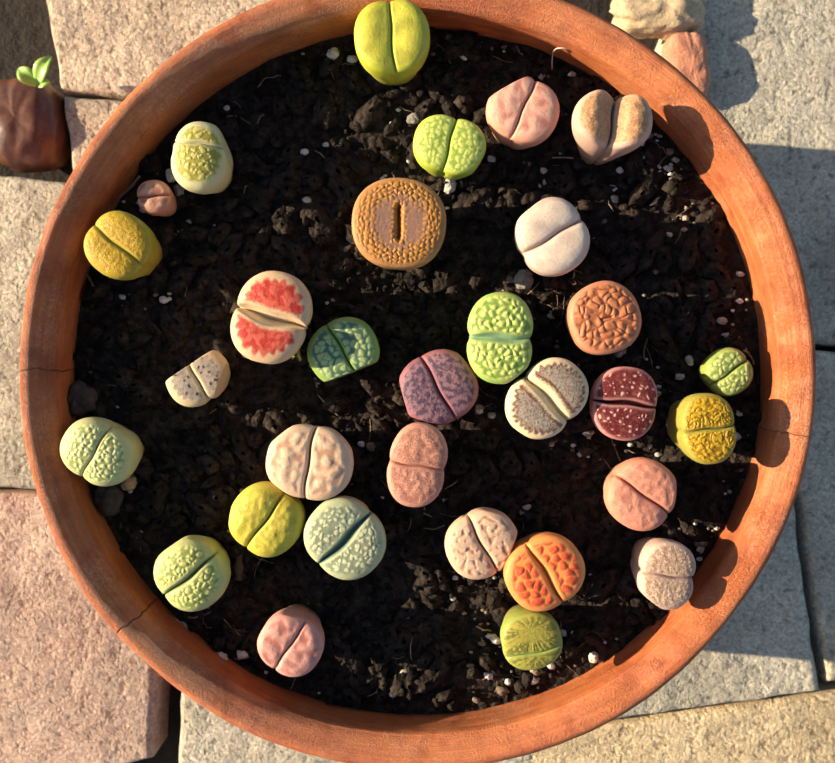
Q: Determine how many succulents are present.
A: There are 31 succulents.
